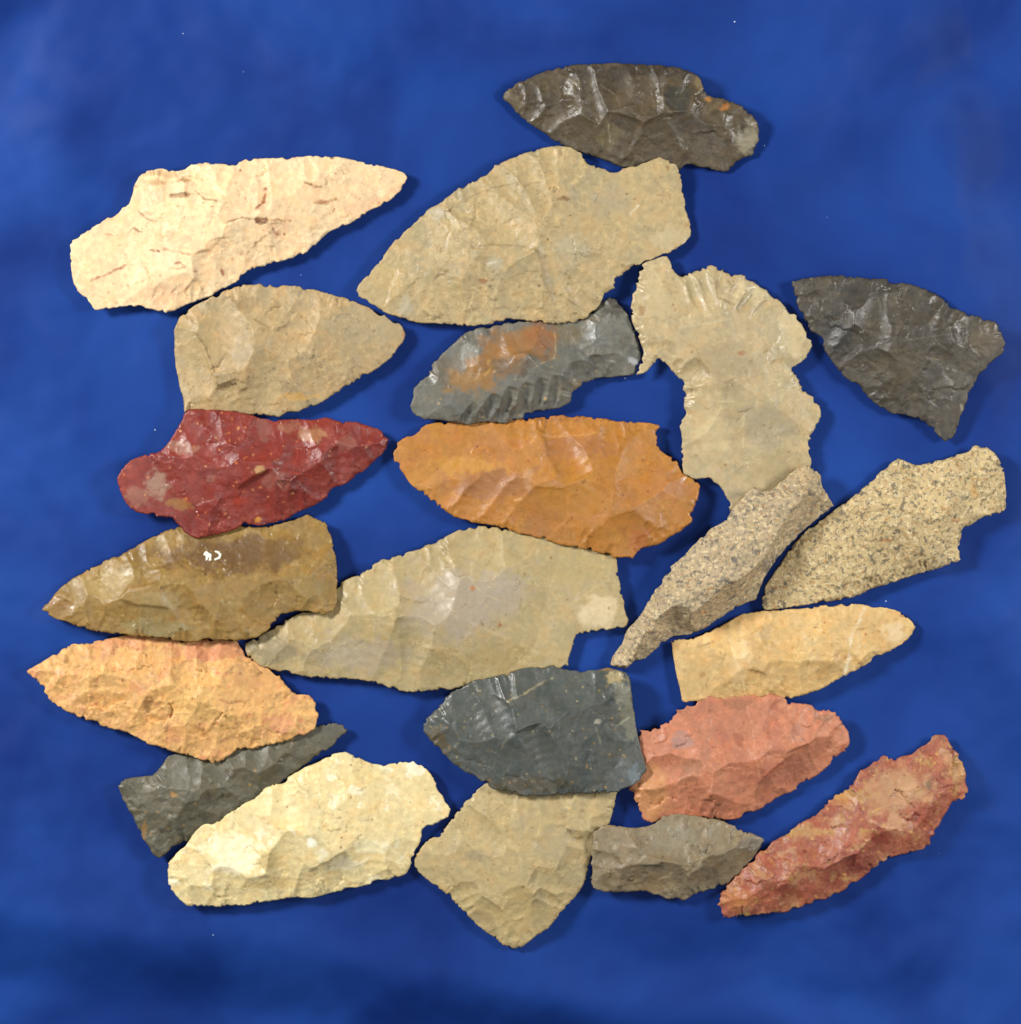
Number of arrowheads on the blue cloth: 22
